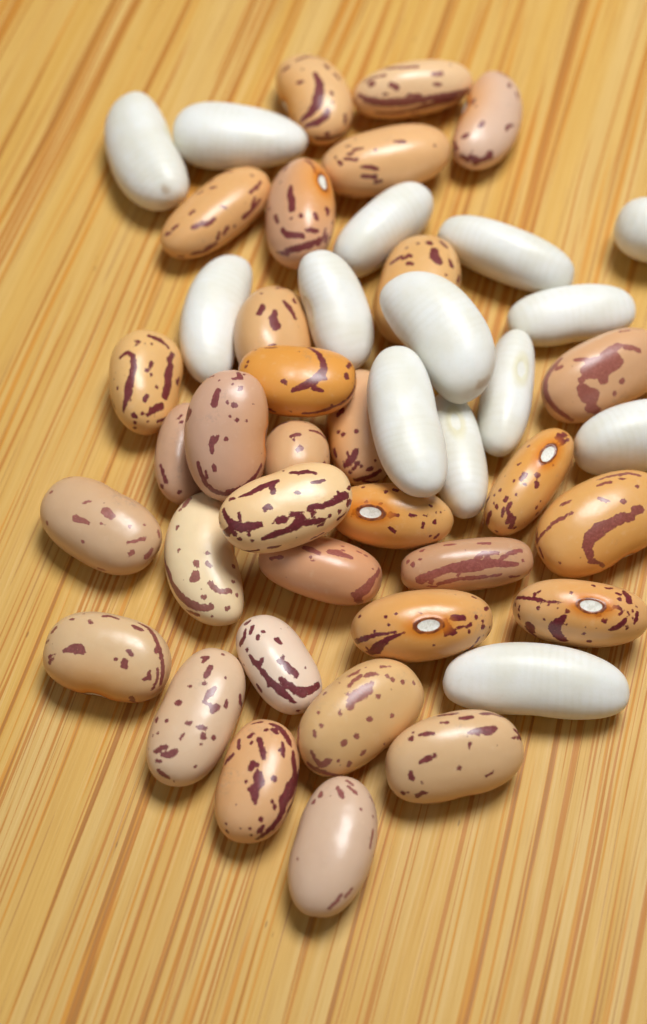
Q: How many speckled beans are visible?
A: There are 32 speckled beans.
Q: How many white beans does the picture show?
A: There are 14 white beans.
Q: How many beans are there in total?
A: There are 46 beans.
